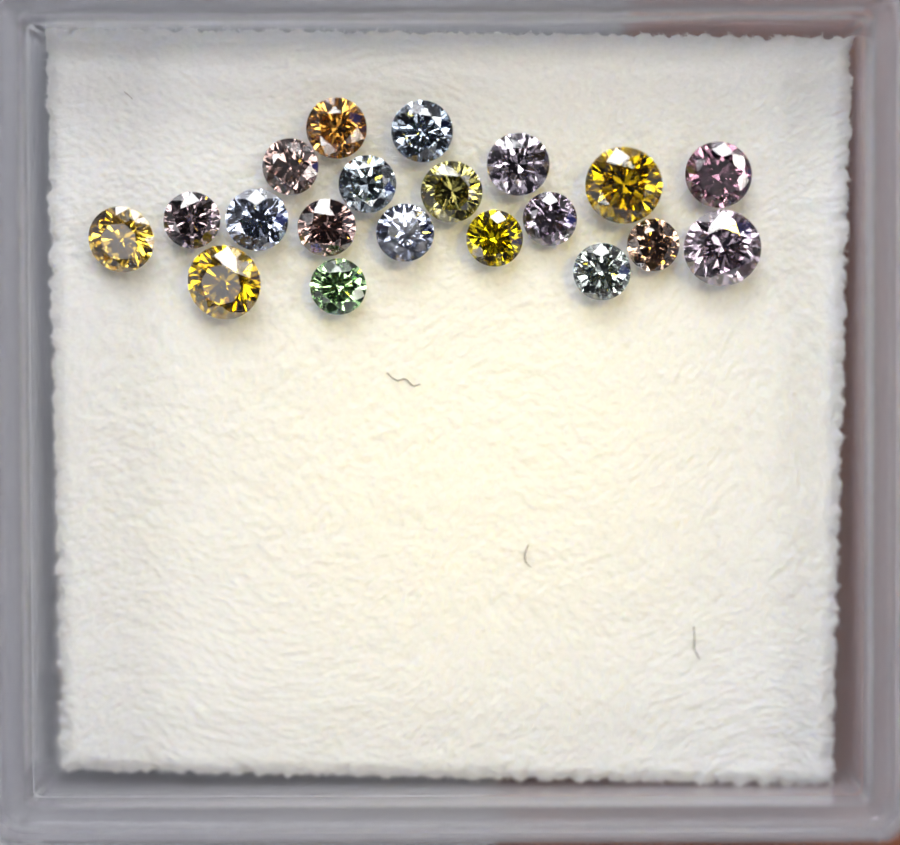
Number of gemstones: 20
